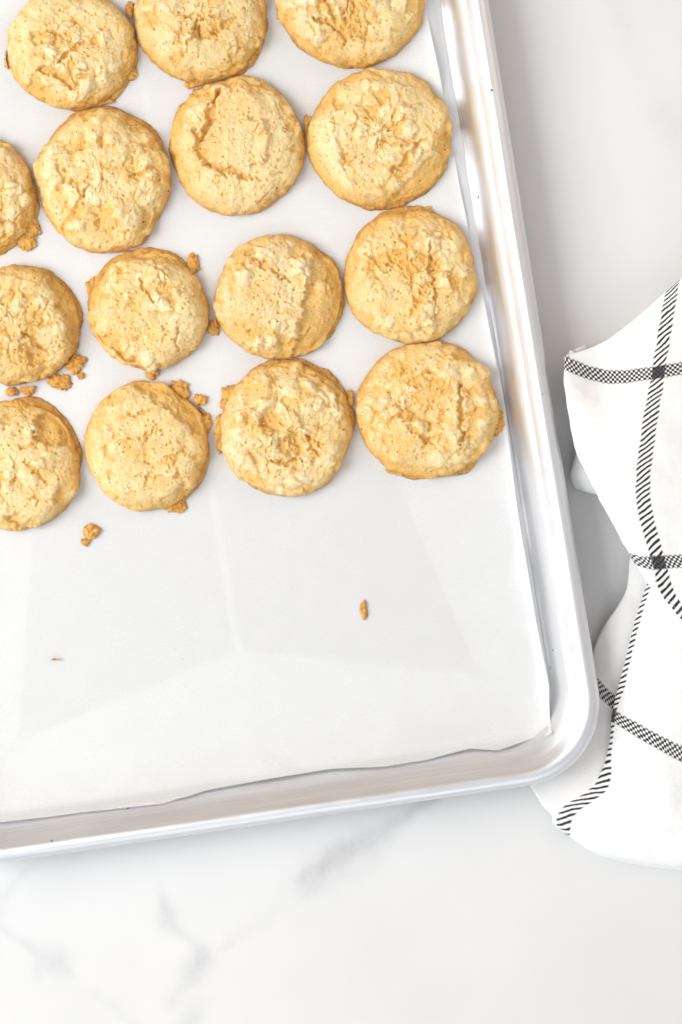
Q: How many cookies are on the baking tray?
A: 15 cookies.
